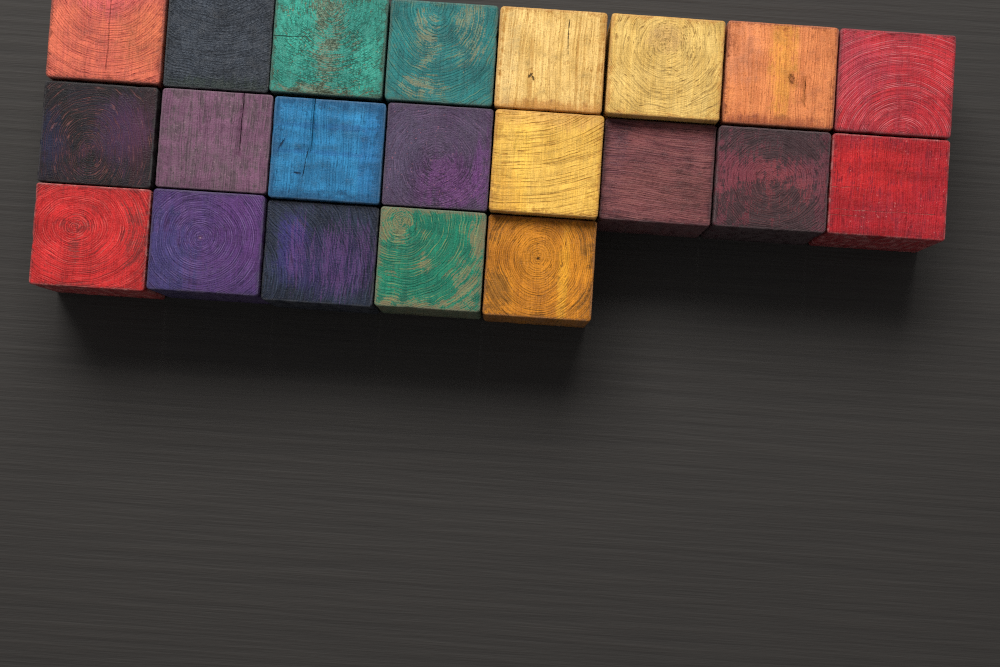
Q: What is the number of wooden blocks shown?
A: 21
